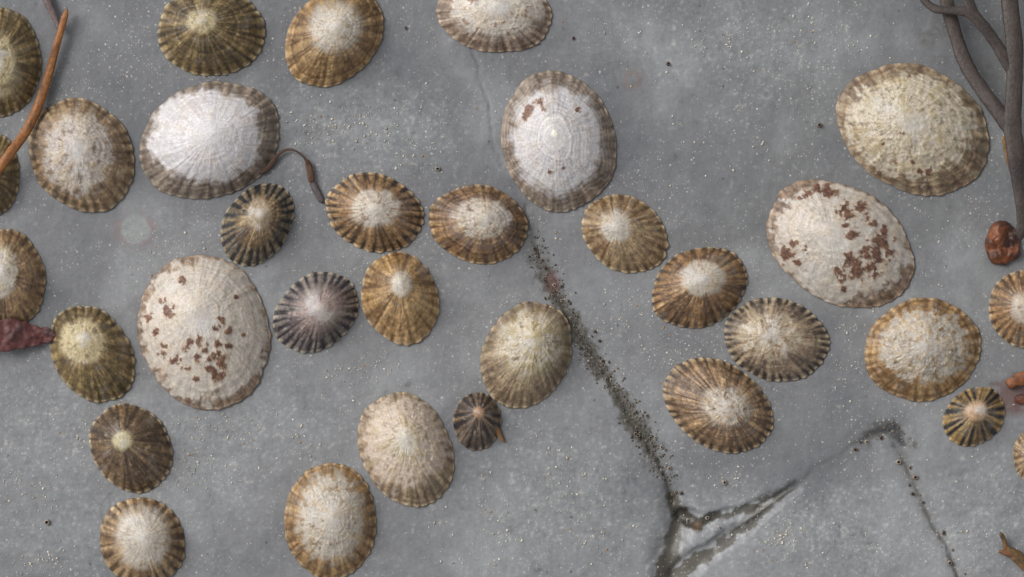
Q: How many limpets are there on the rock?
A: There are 32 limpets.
